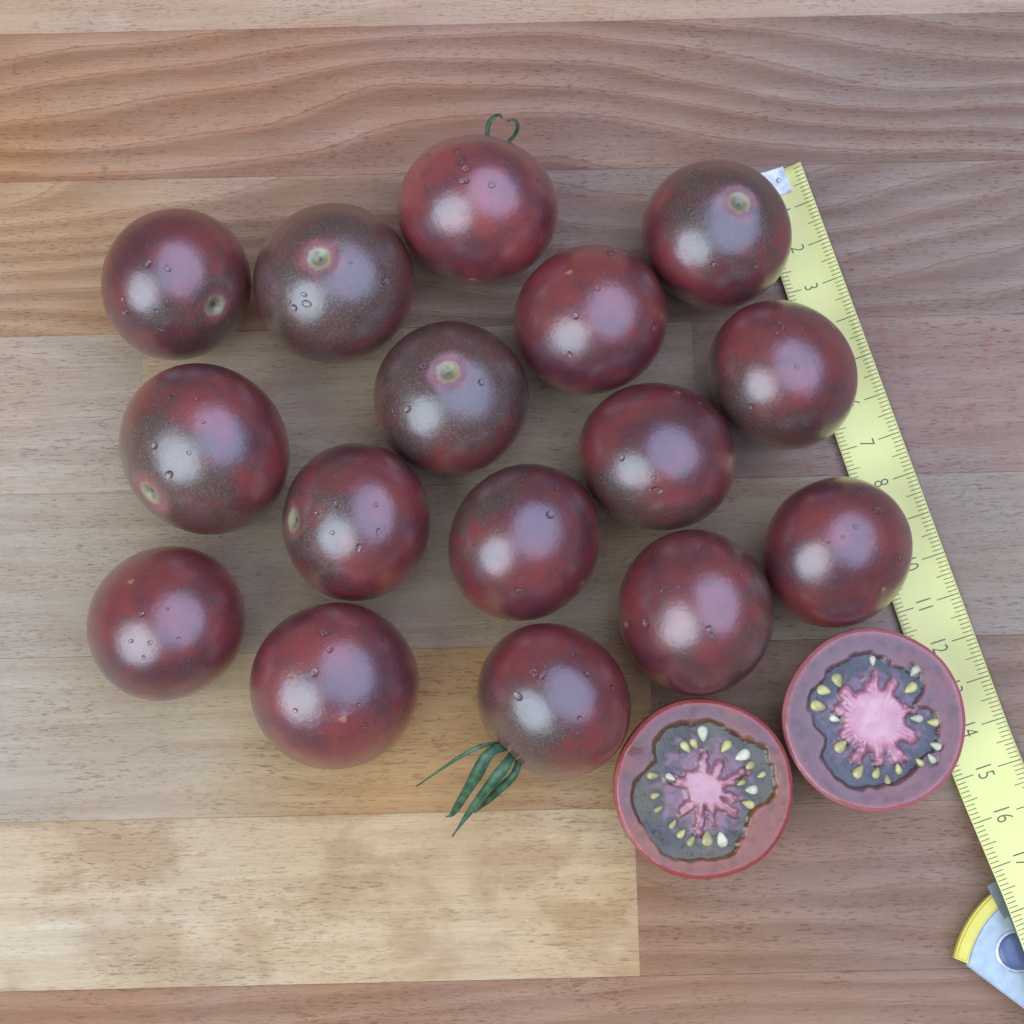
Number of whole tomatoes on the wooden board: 16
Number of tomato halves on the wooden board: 2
